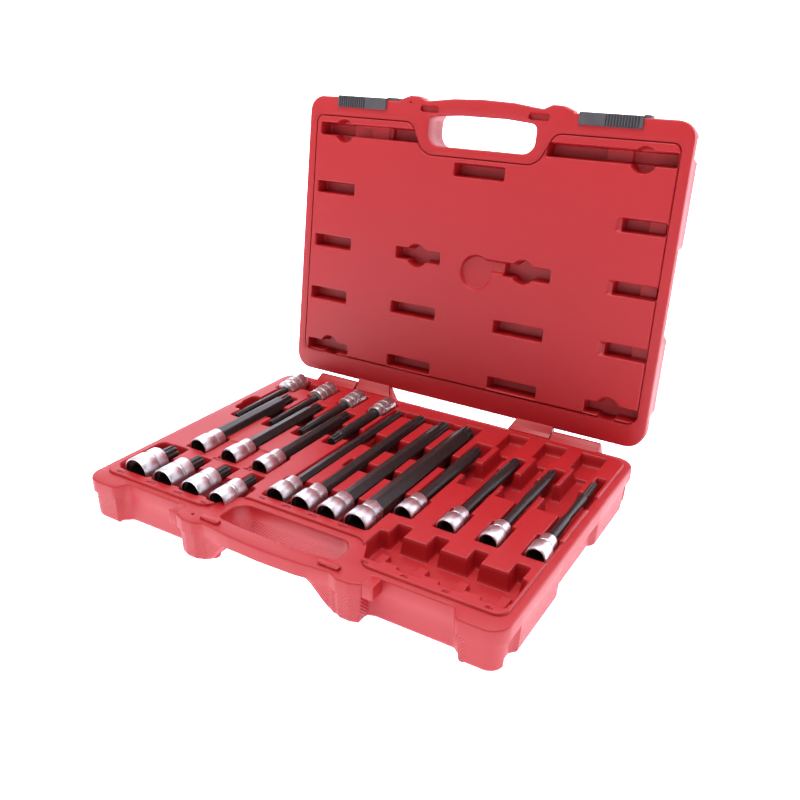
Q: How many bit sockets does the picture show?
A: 19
